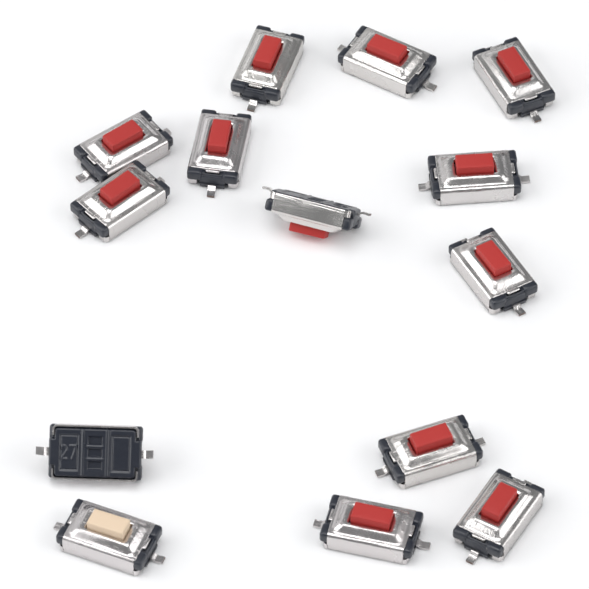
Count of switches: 14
